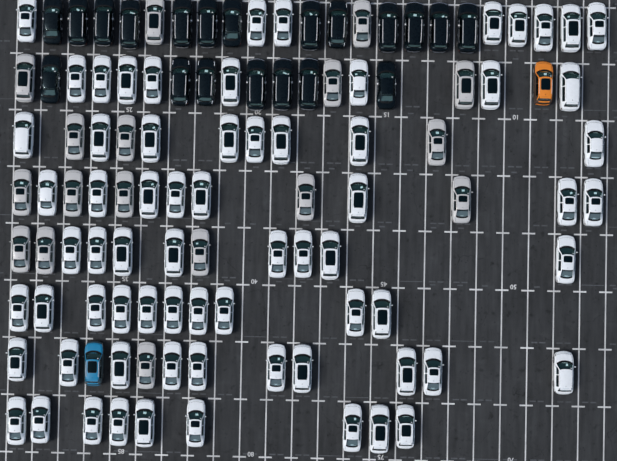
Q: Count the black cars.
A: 20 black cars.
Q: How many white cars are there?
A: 69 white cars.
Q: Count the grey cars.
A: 17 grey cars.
